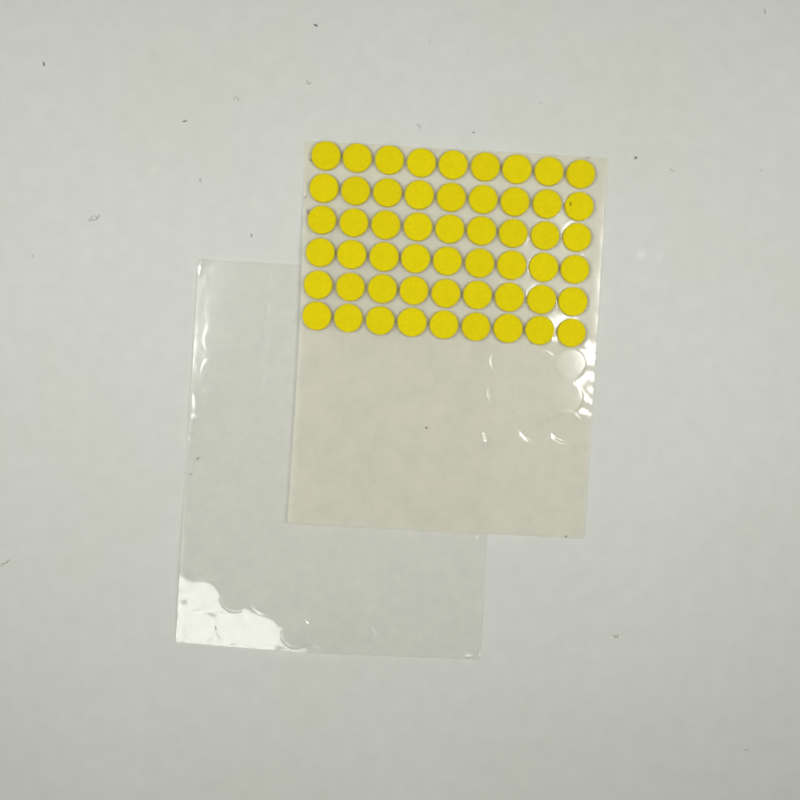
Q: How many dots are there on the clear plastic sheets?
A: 54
